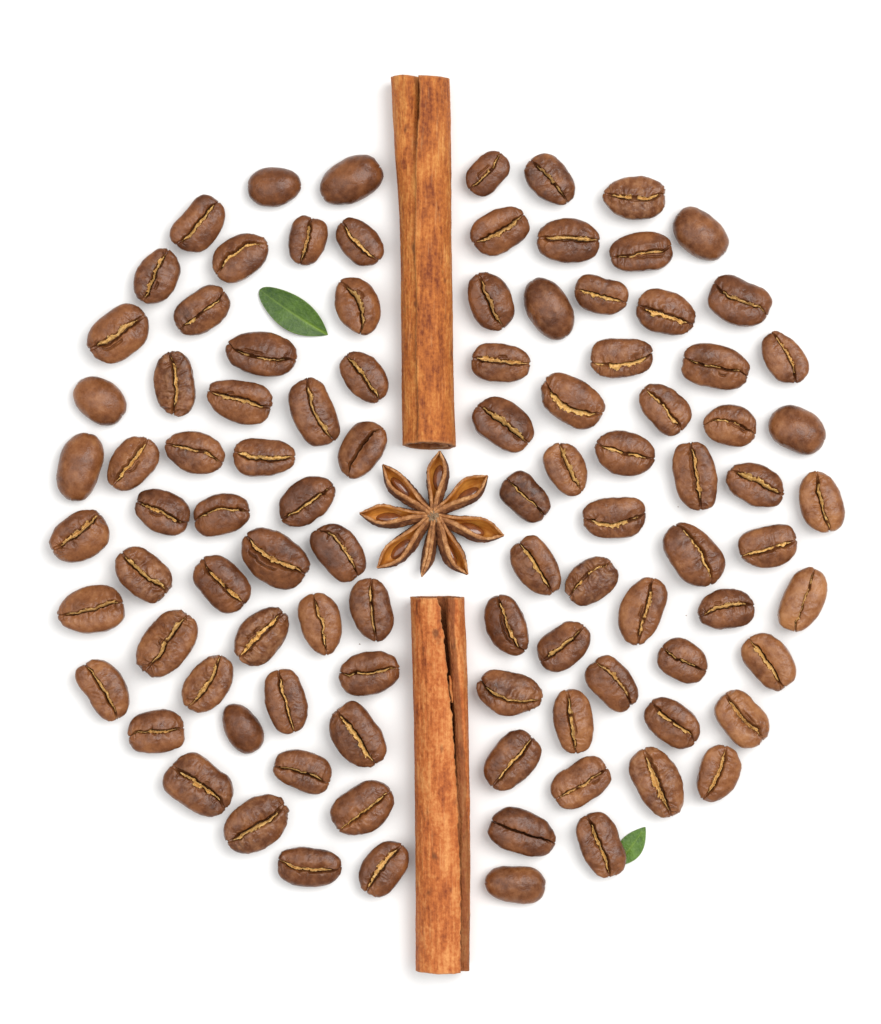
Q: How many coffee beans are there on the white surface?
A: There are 98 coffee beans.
